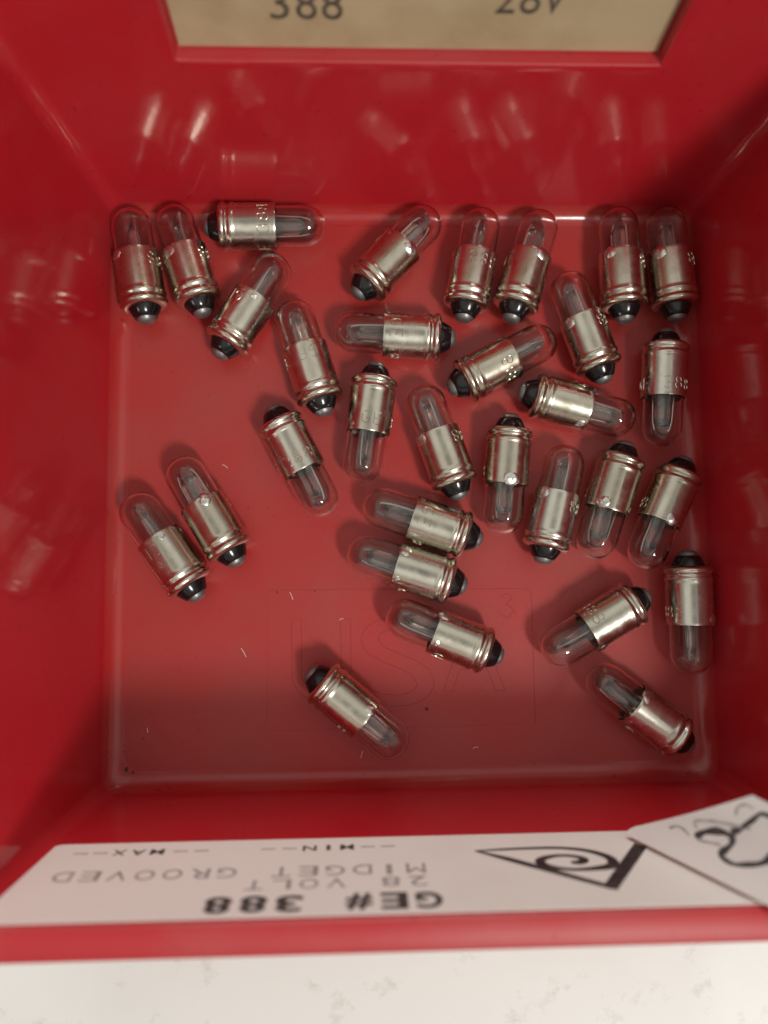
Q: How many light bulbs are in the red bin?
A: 31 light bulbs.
